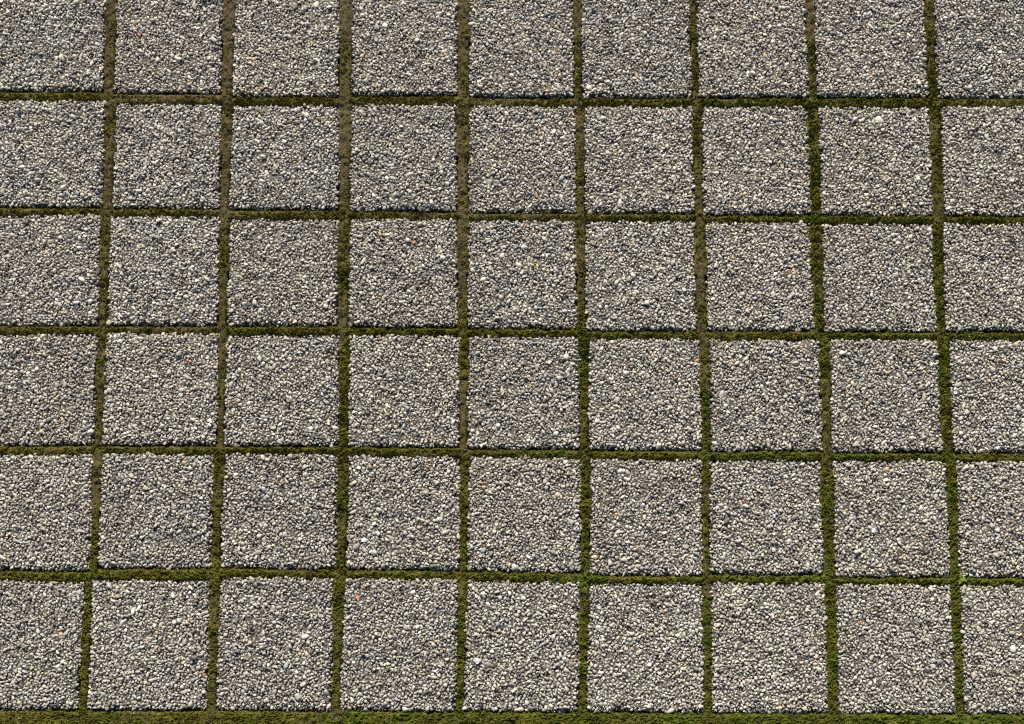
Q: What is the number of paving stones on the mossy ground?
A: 54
